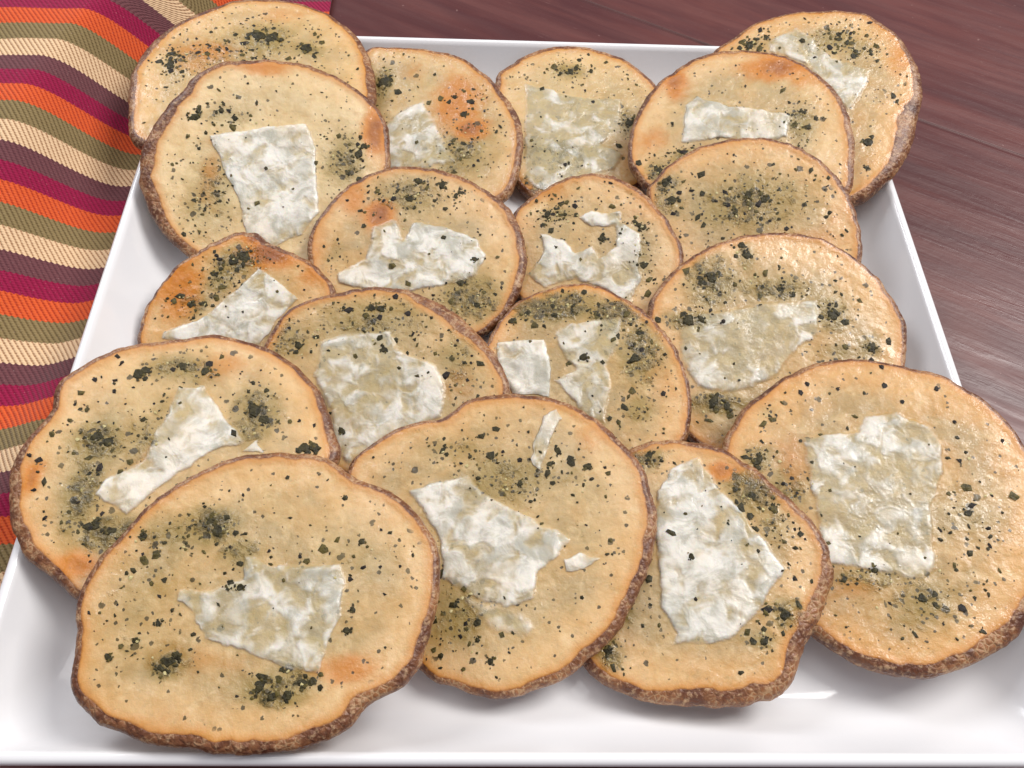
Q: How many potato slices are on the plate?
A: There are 18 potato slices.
